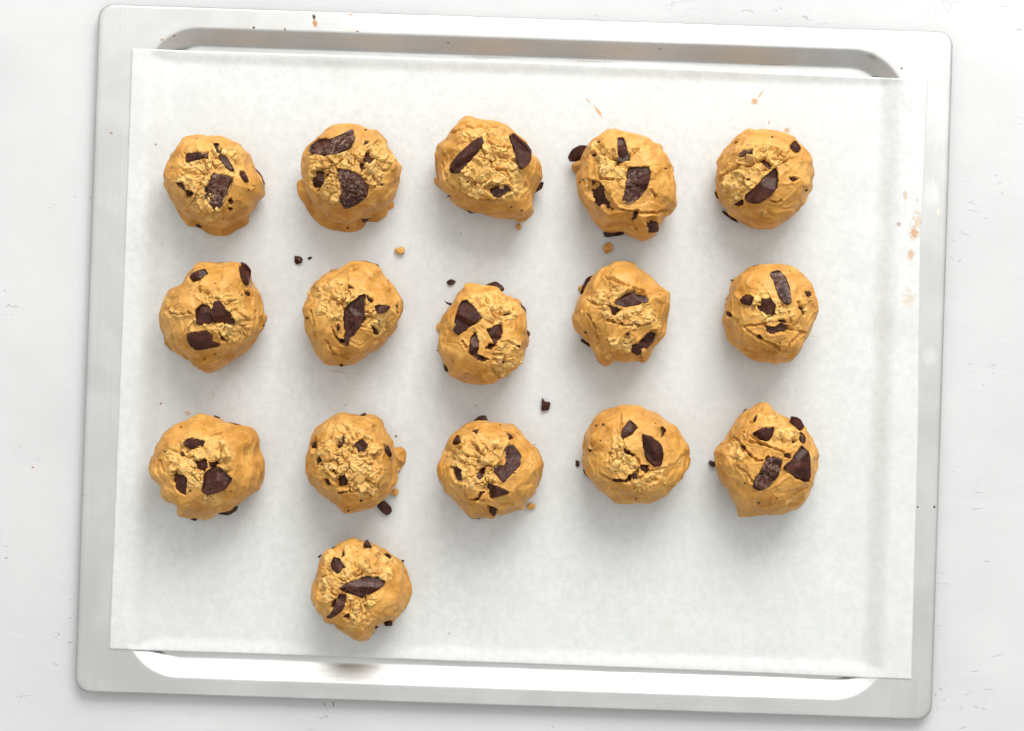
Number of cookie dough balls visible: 16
